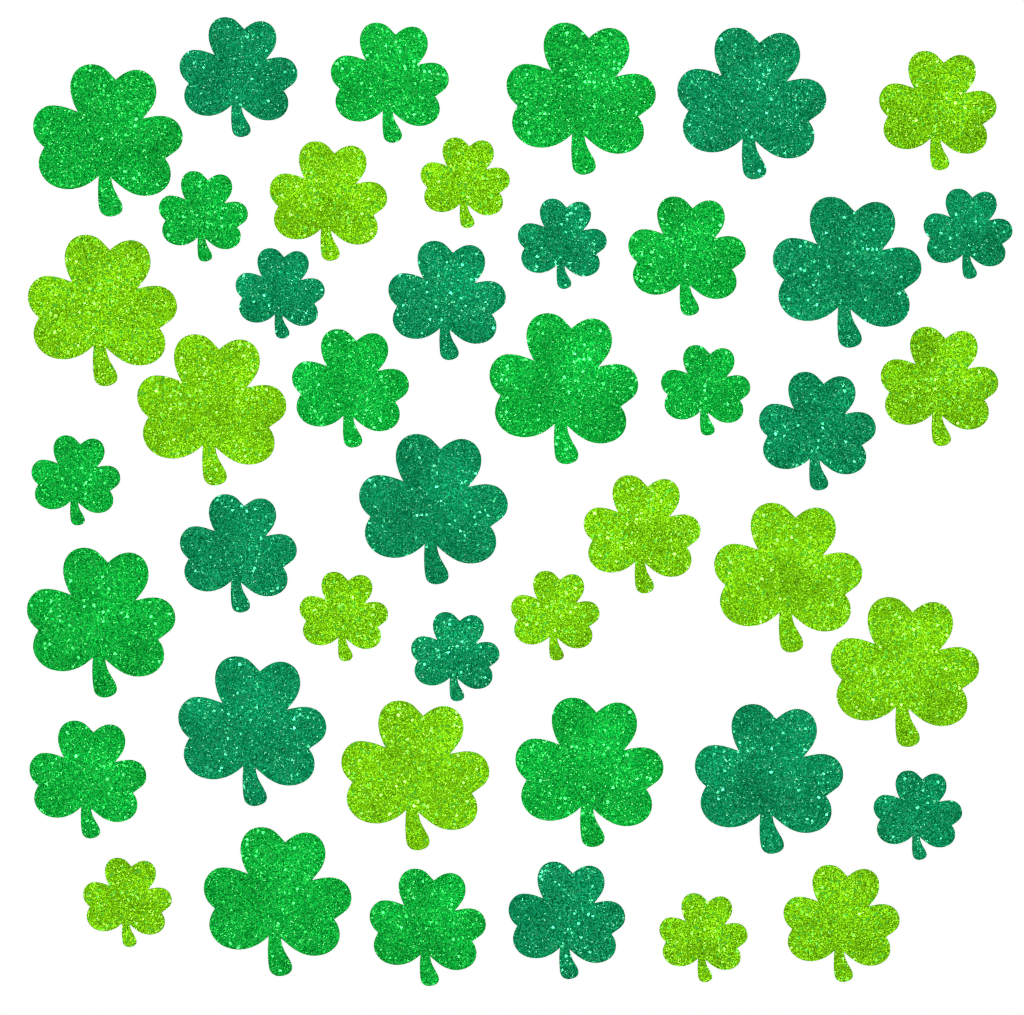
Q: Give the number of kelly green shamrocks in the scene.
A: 14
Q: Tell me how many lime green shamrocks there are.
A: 15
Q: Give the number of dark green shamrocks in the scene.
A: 15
